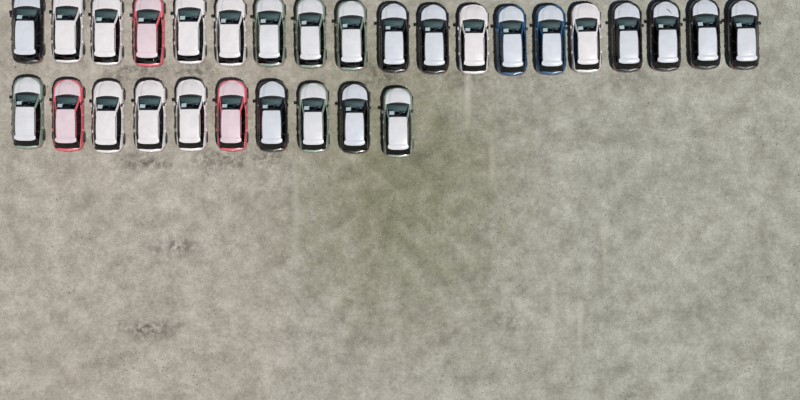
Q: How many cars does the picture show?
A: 29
